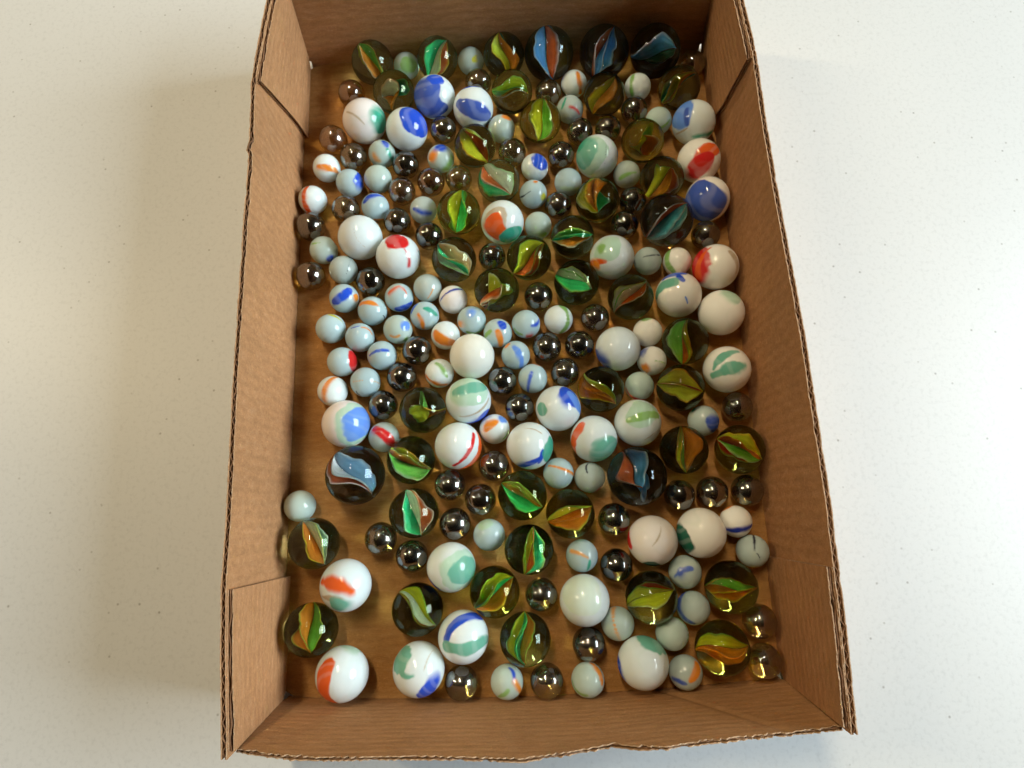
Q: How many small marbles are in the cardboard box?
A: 120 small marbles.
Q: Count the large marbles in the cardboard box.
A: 79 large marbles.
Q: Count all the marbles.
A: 199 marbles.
